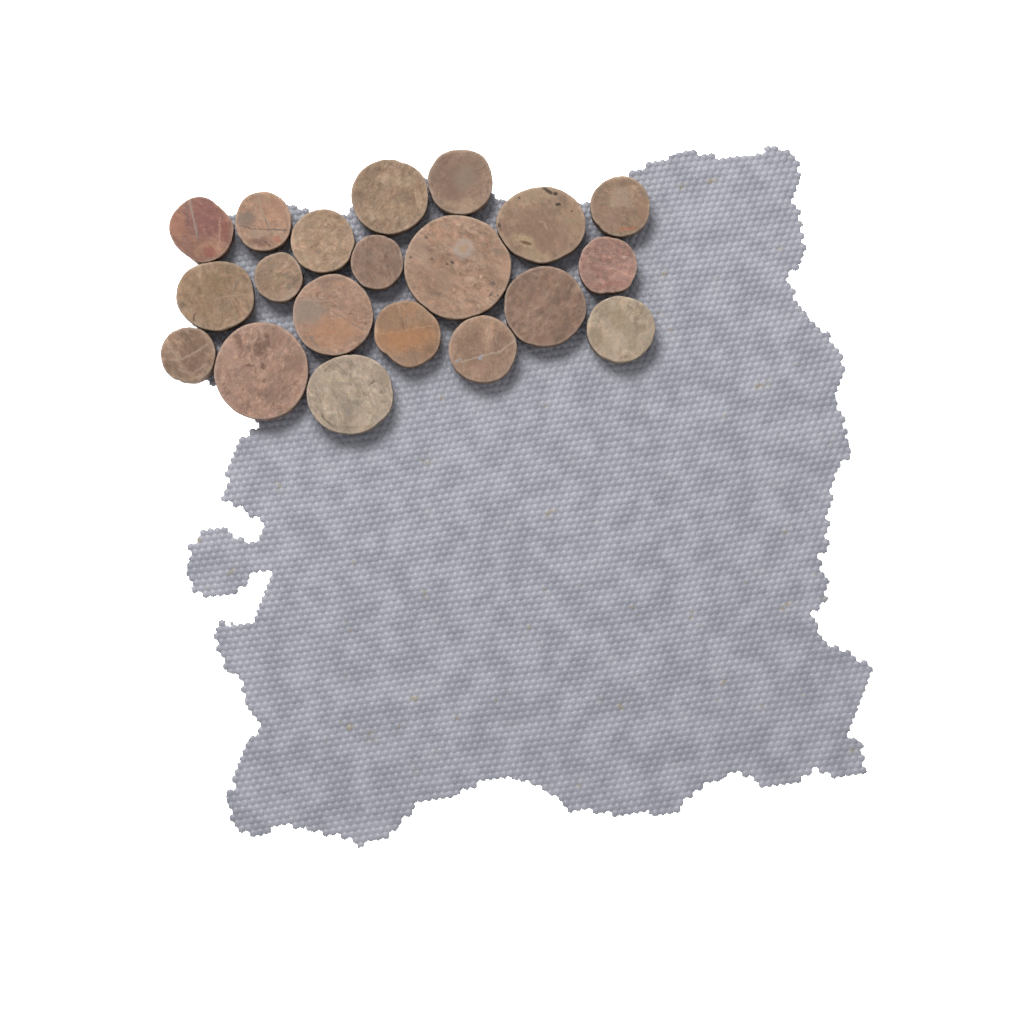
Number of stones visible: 20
